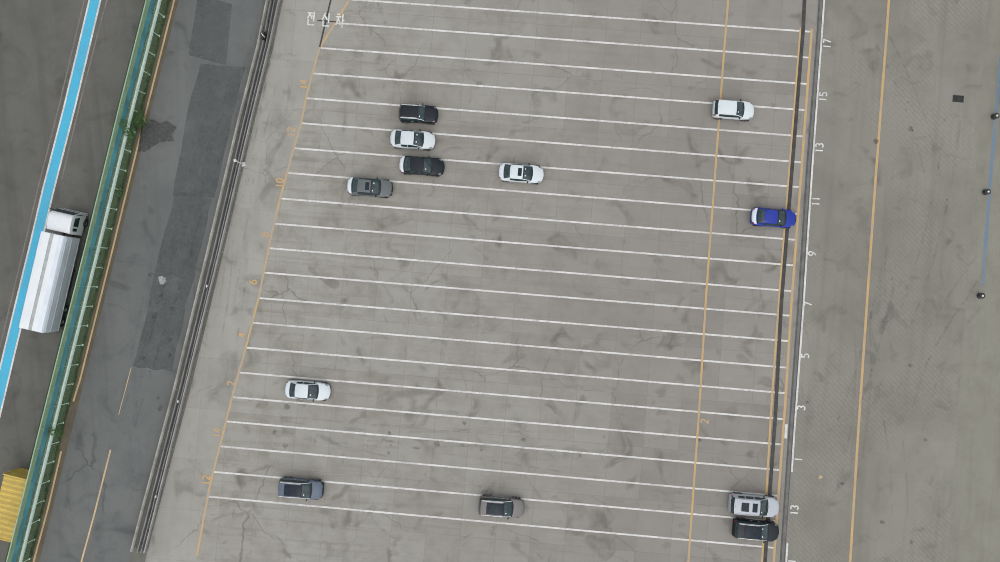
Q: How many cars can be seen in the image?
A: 12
